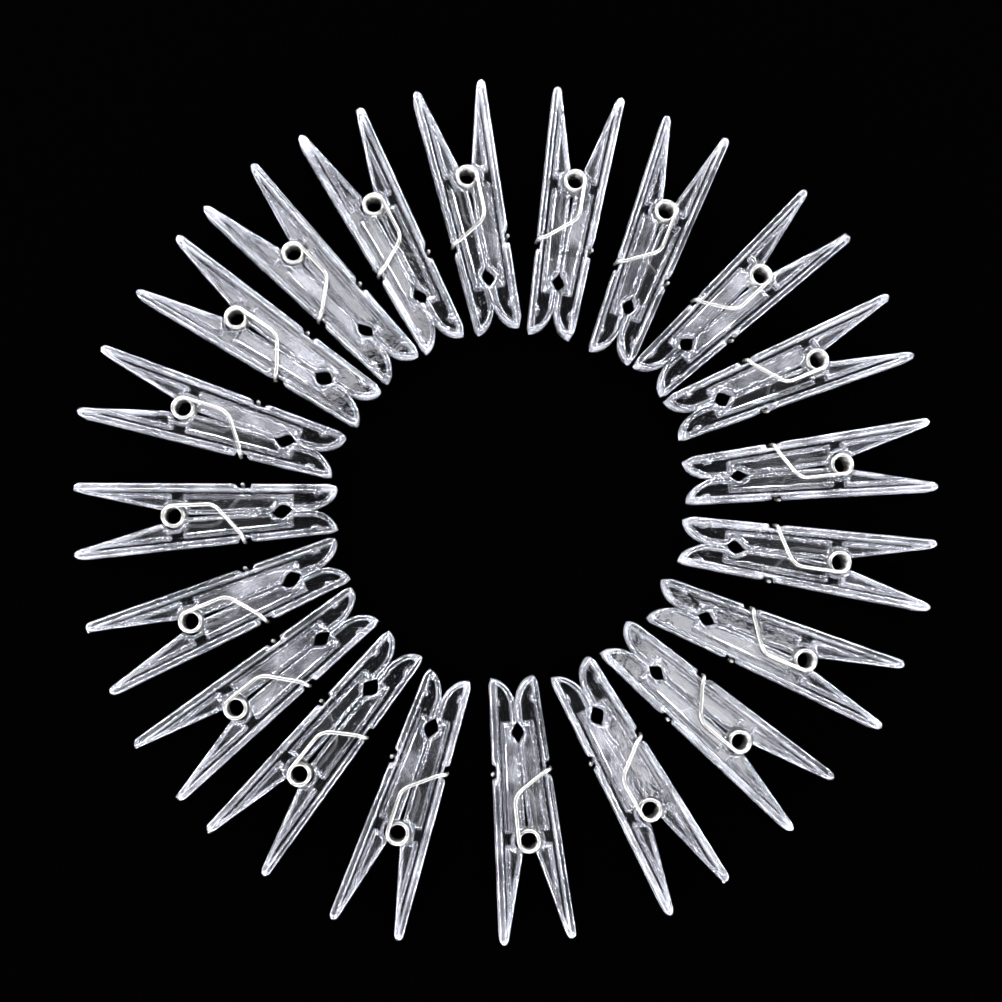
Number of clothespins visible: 20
